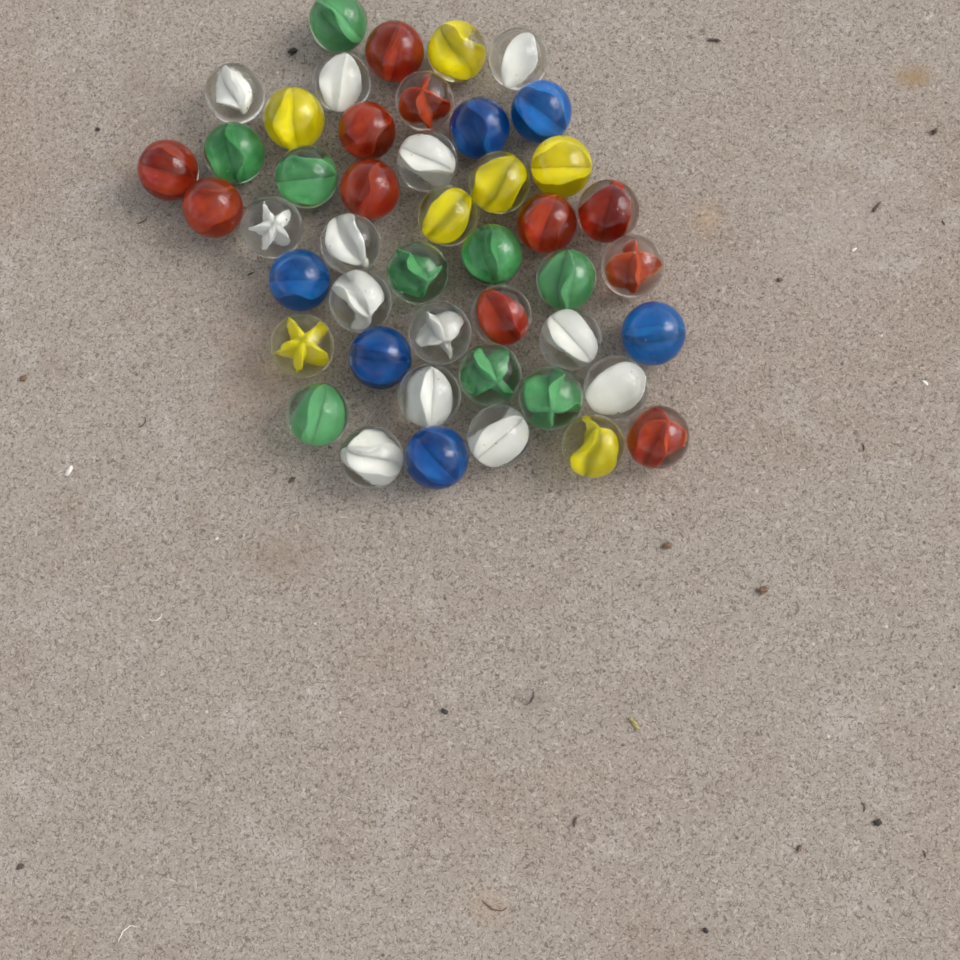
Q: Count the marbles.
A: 46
